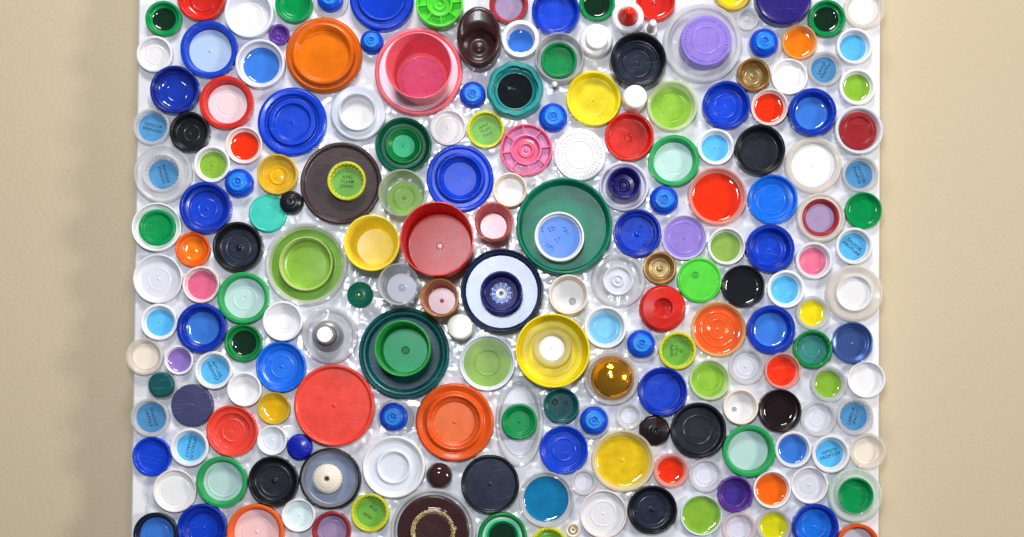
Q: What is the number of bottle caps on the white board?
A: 200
